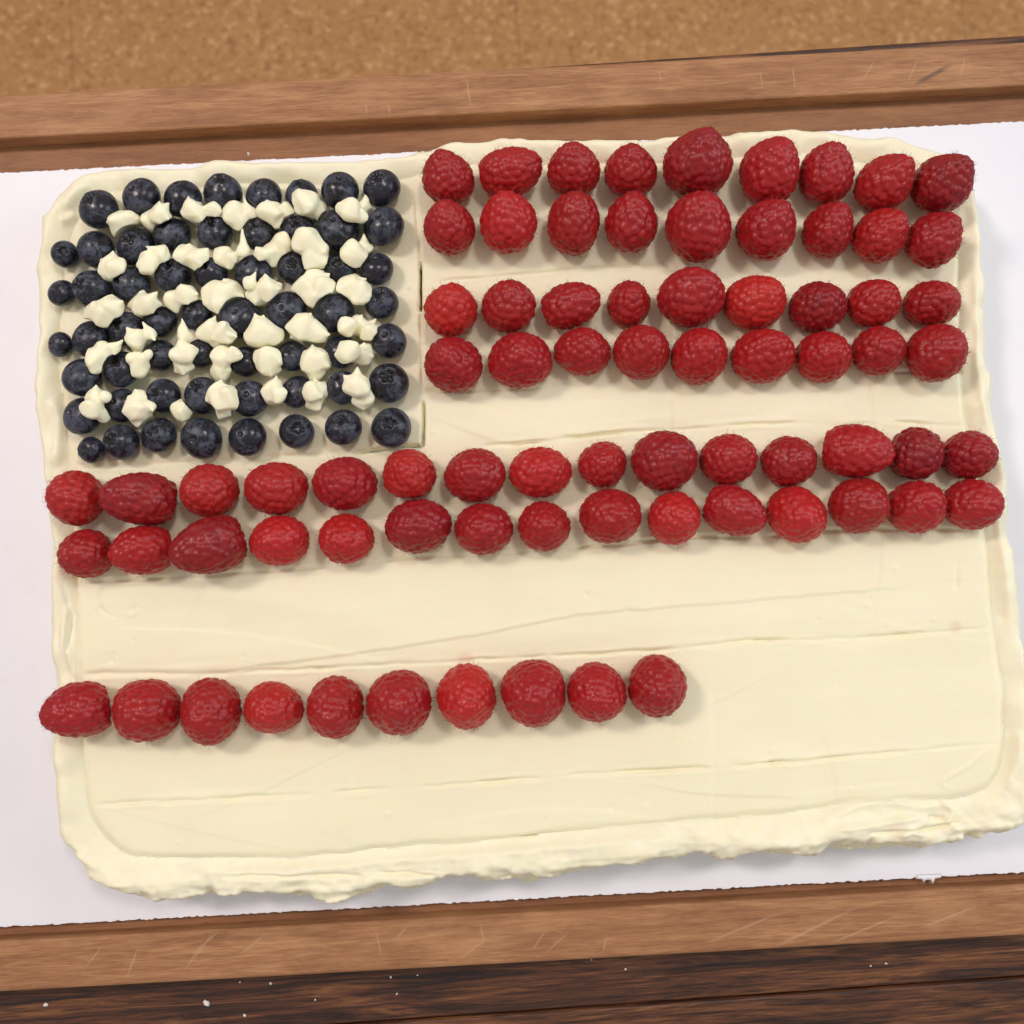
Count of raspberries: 76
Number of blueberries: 59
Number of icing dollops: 40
